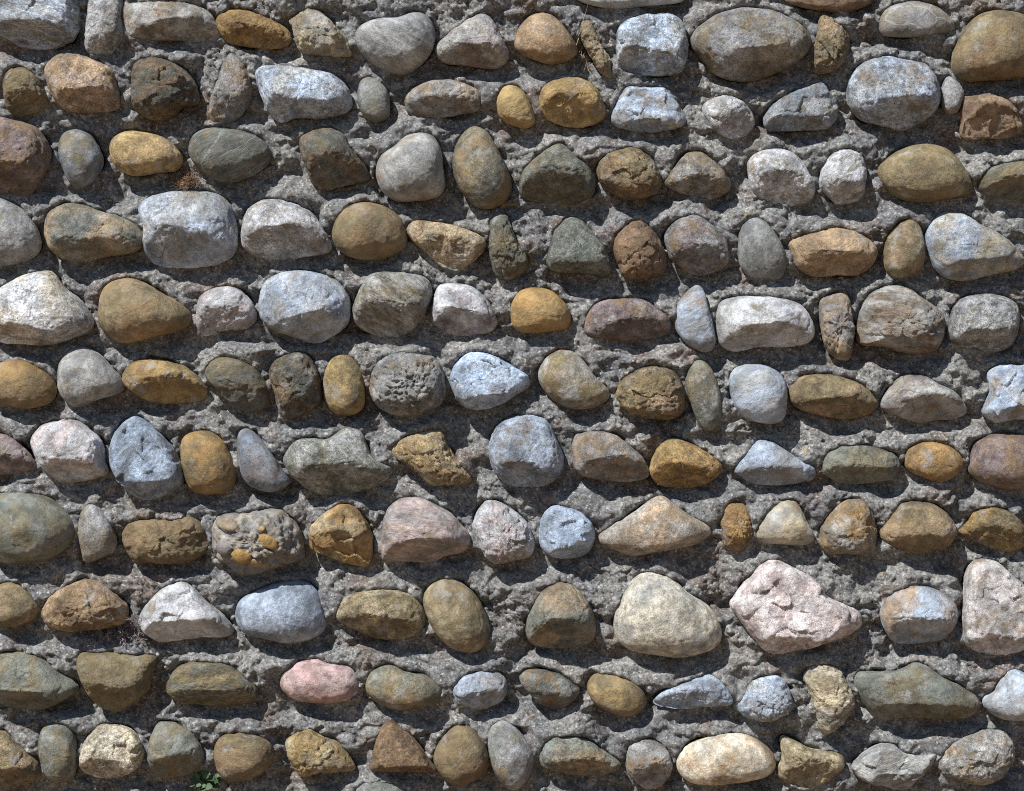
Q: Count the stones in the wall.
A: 155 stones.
